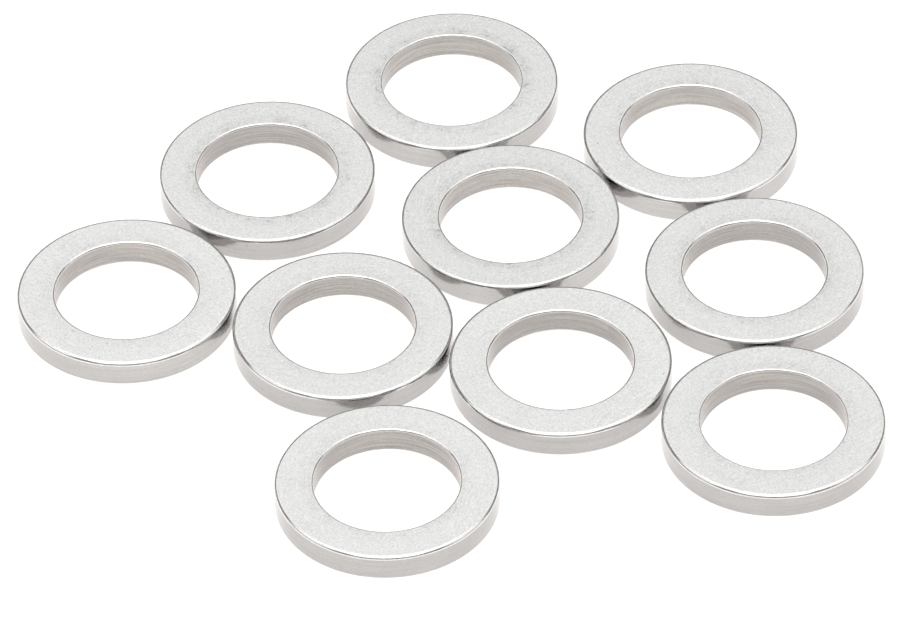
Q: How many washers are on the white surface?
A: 10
